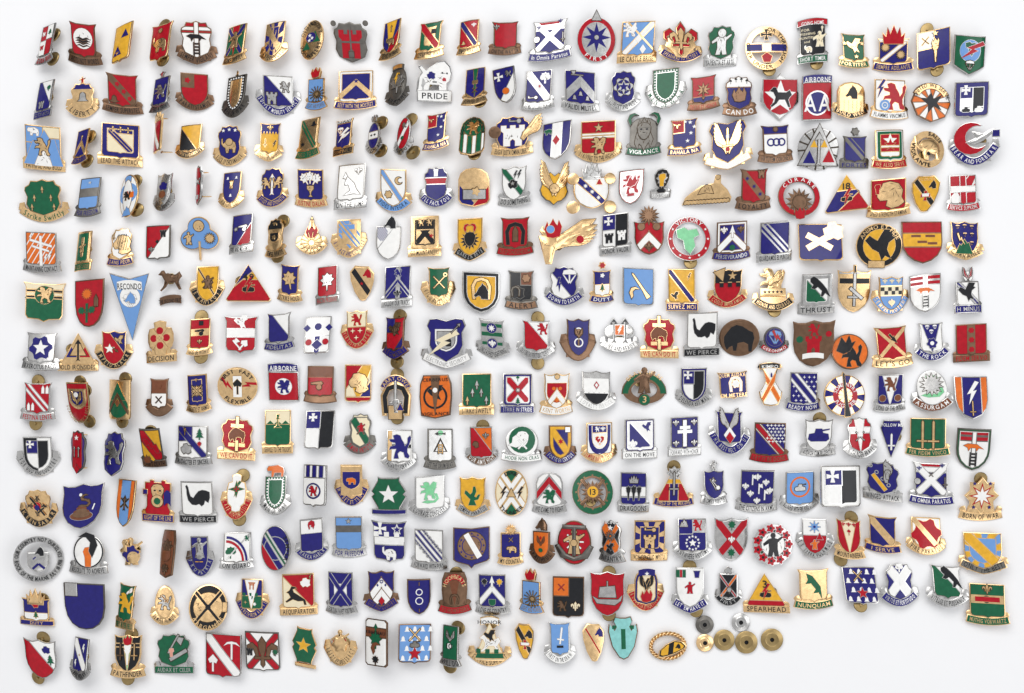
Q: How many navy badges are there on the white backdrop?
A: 84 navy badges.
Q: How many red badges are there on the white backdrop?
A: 60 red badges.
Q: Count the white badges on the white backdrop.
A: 42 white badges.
